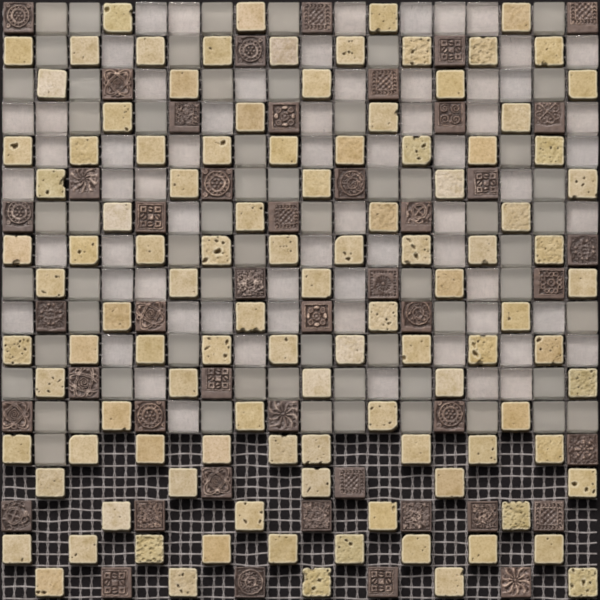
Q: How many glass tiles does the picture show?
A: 126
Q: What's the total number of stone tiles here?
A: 108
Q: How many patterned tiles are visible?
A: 46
